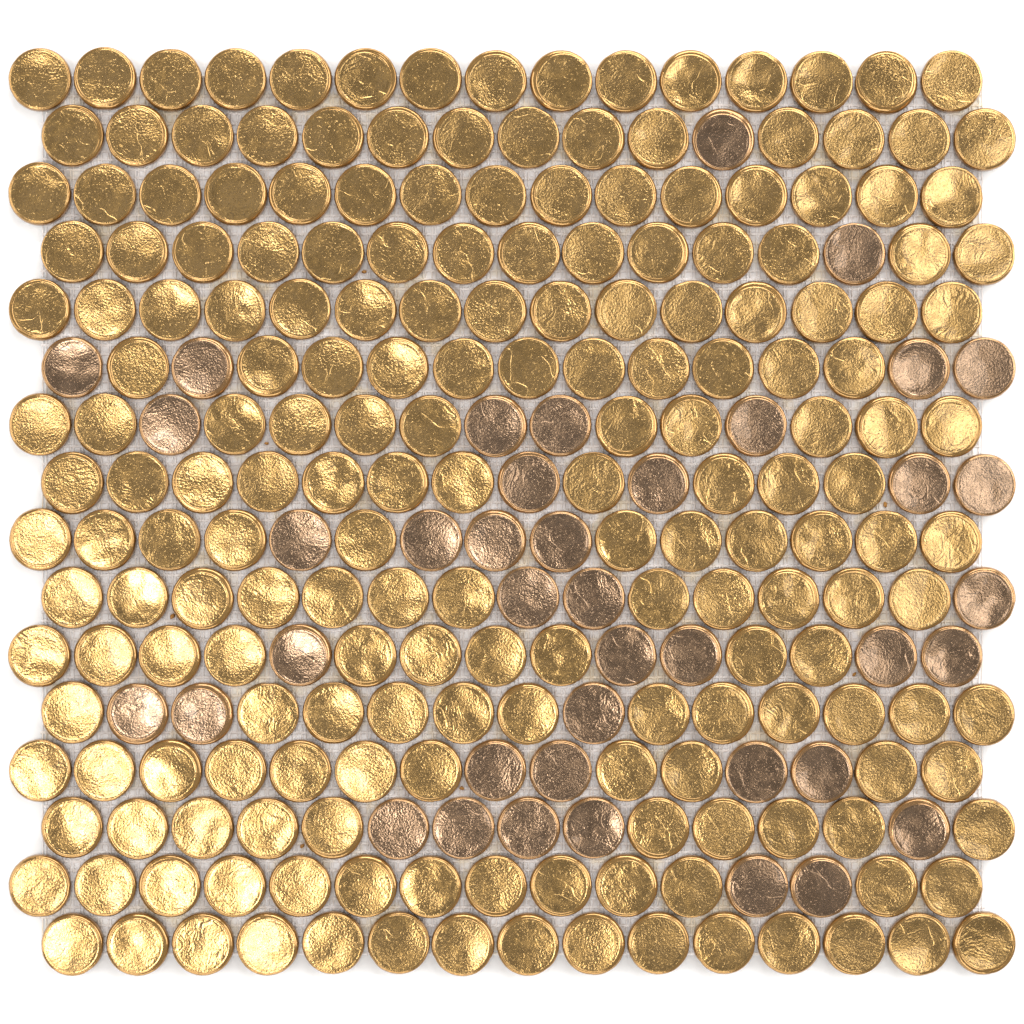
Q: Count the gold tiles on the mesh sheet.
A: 200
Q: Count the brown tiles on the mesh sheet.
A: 40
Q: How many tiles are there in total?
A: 240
